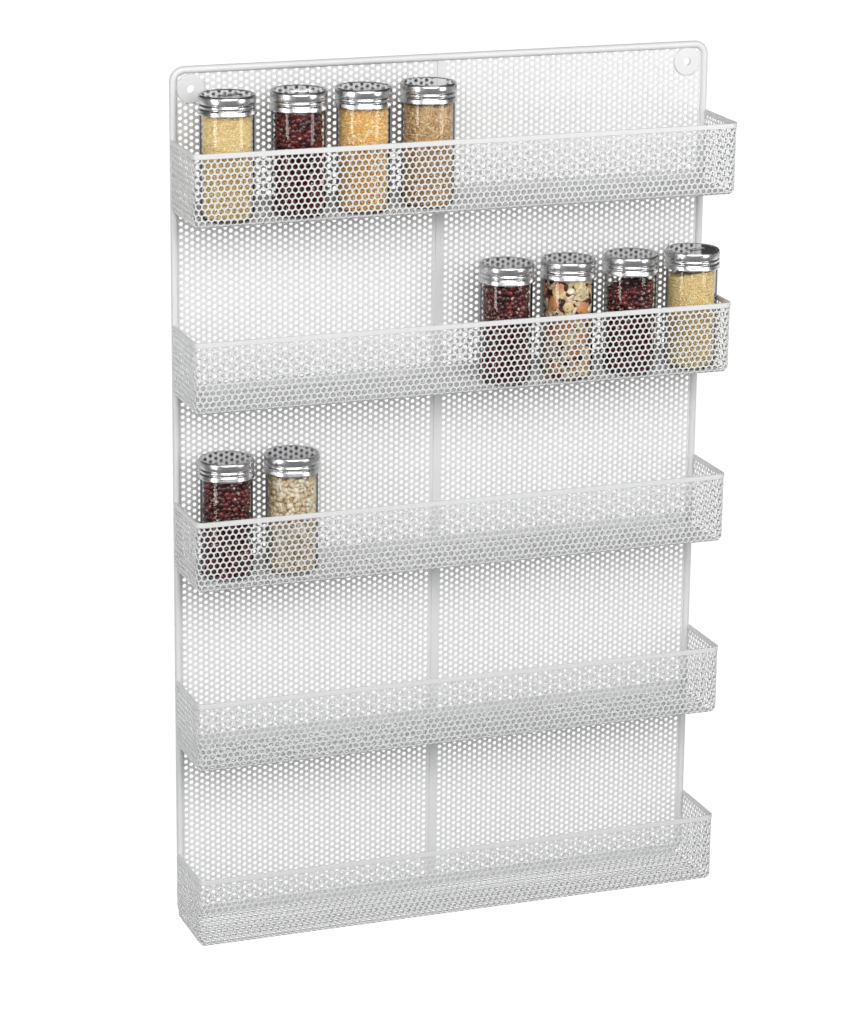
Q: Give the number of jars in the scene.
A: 10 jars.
